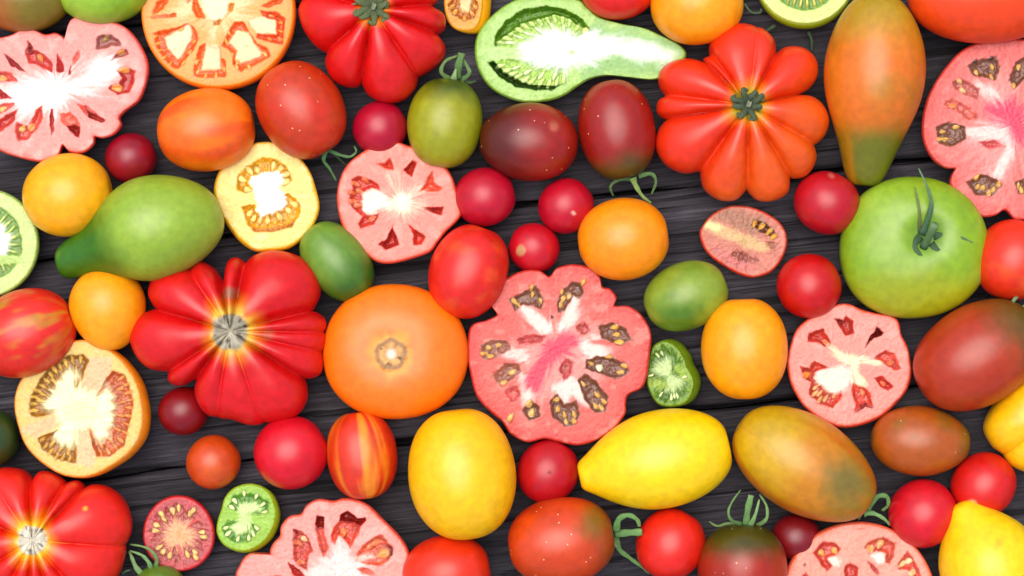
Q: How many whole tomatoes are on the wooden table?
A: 55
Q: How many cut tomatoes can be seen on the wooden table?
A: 18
